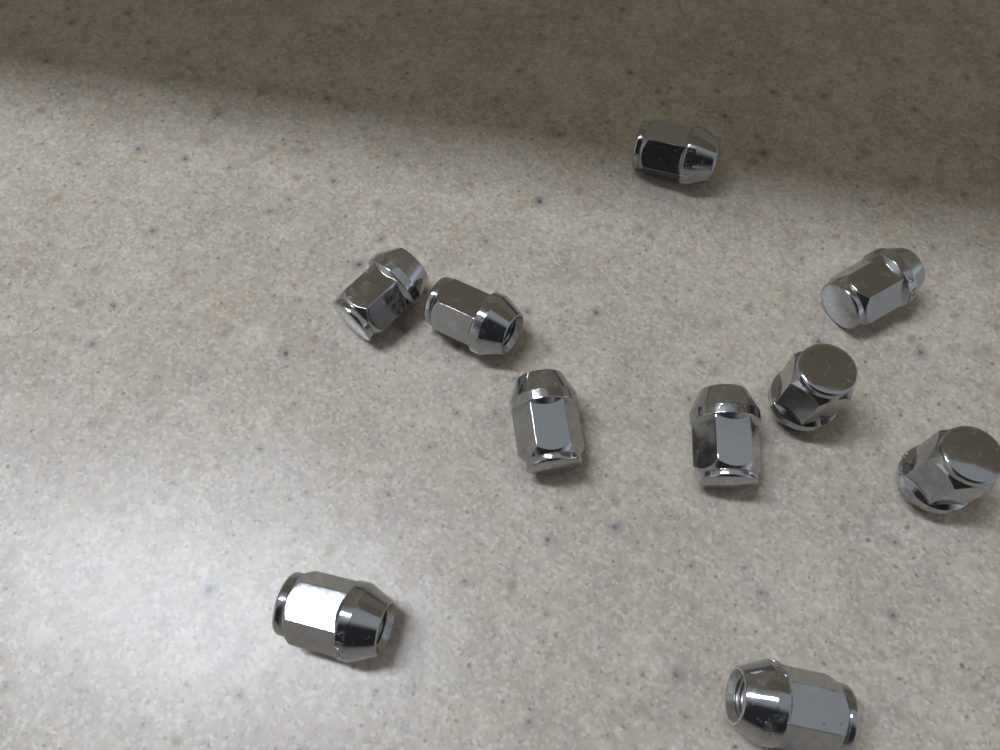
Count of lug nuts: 10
